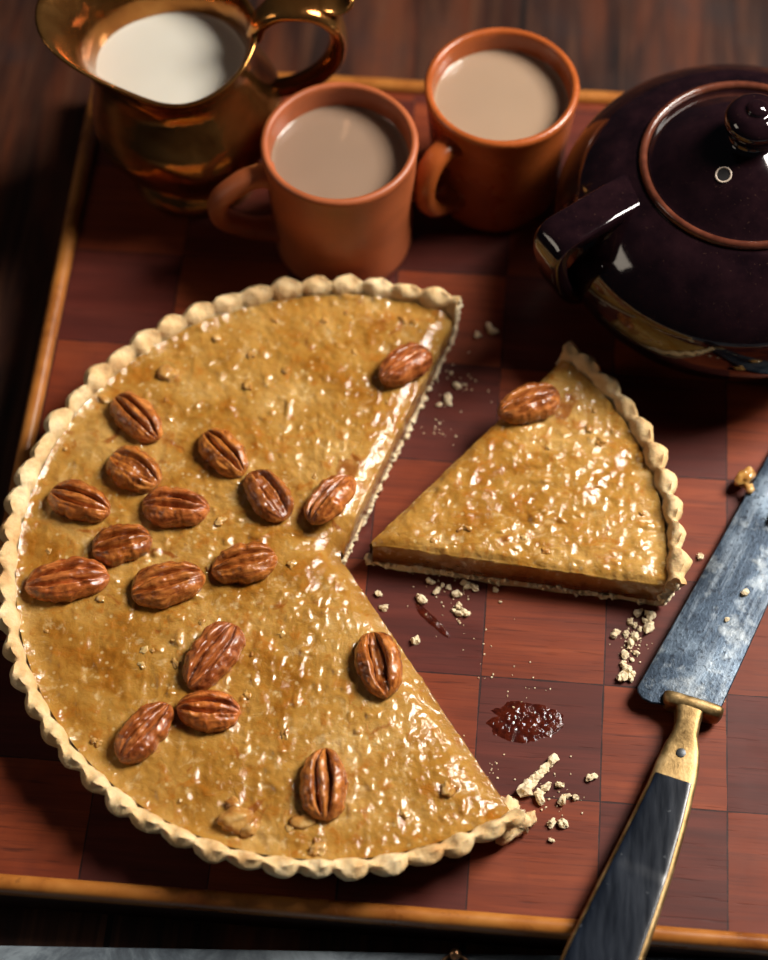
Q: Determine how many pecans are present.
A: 18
